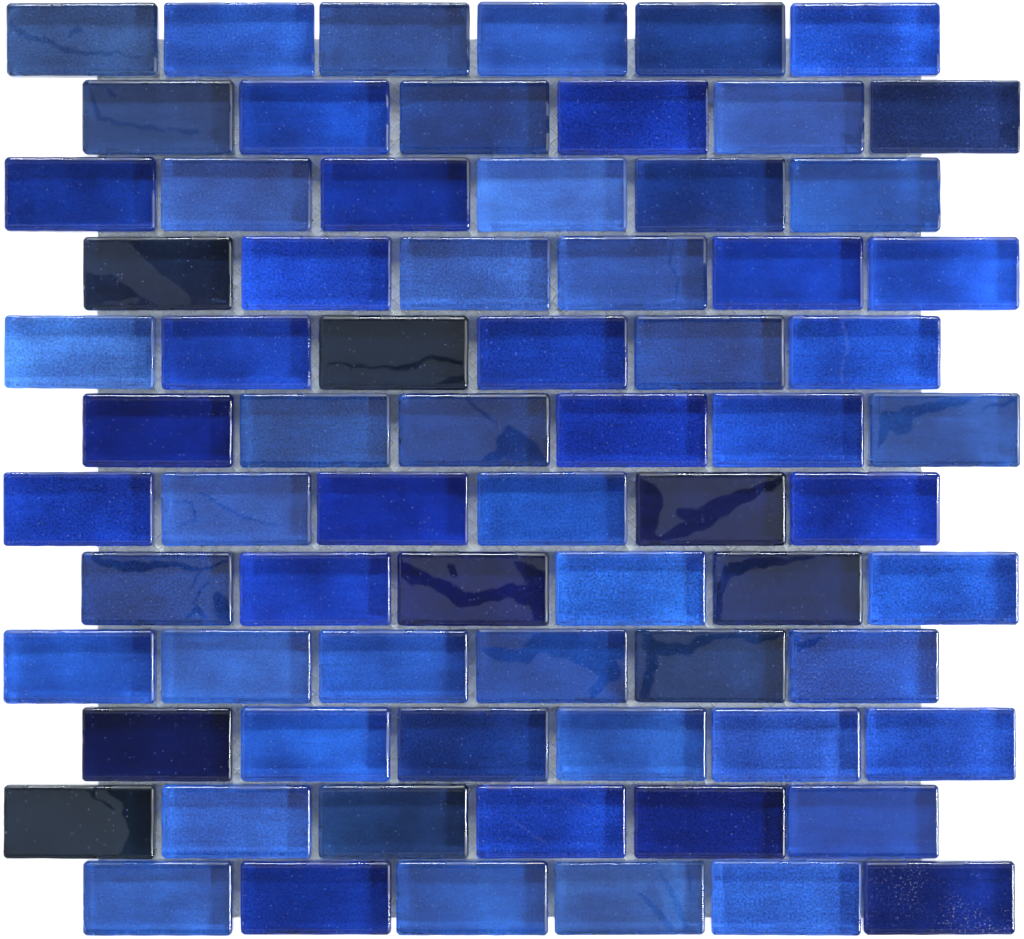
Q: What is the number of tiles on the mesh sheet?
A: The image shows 72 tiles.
